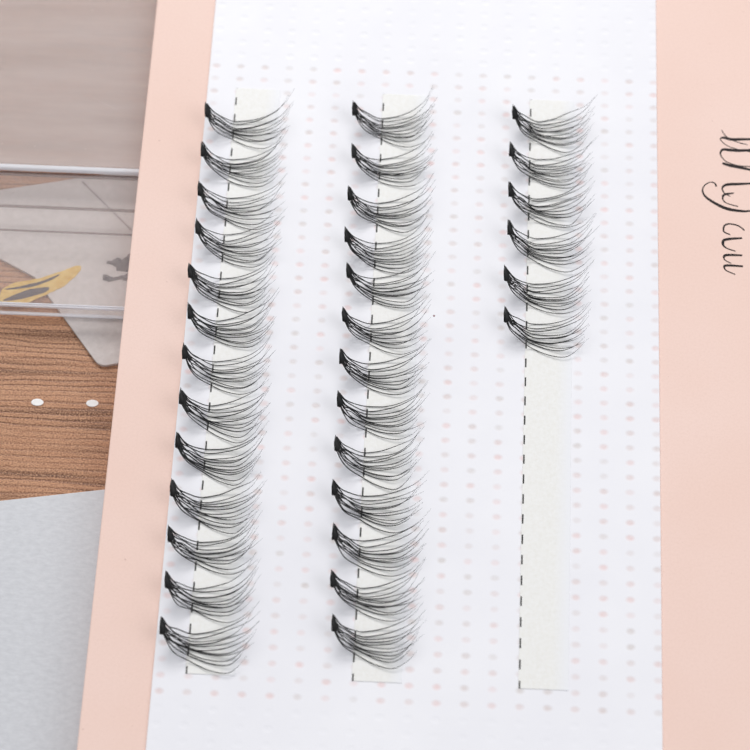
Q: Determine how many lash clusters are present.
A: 32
